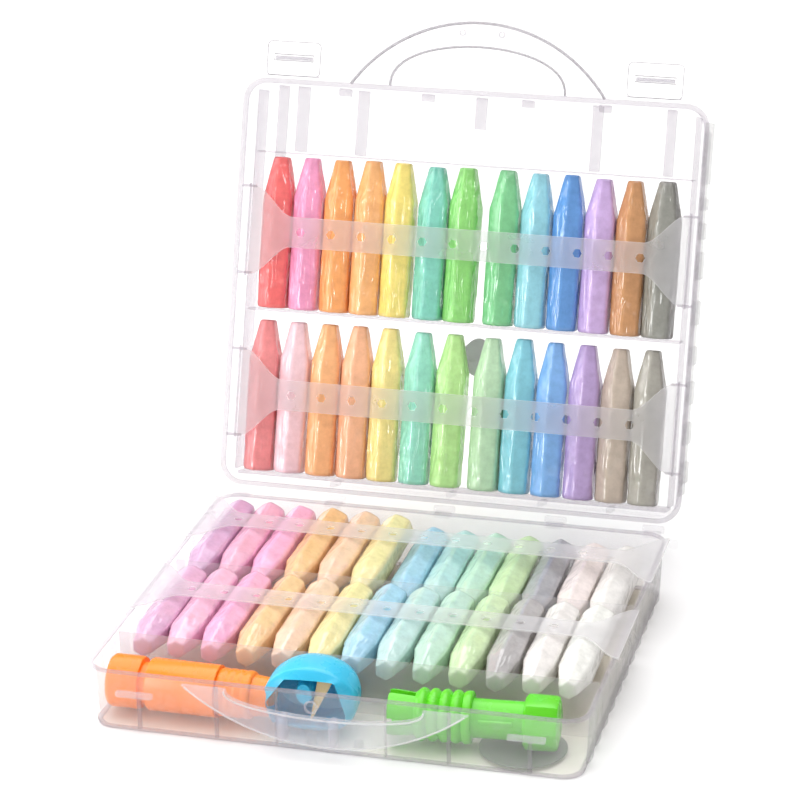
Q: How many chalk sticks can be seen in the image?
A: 52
